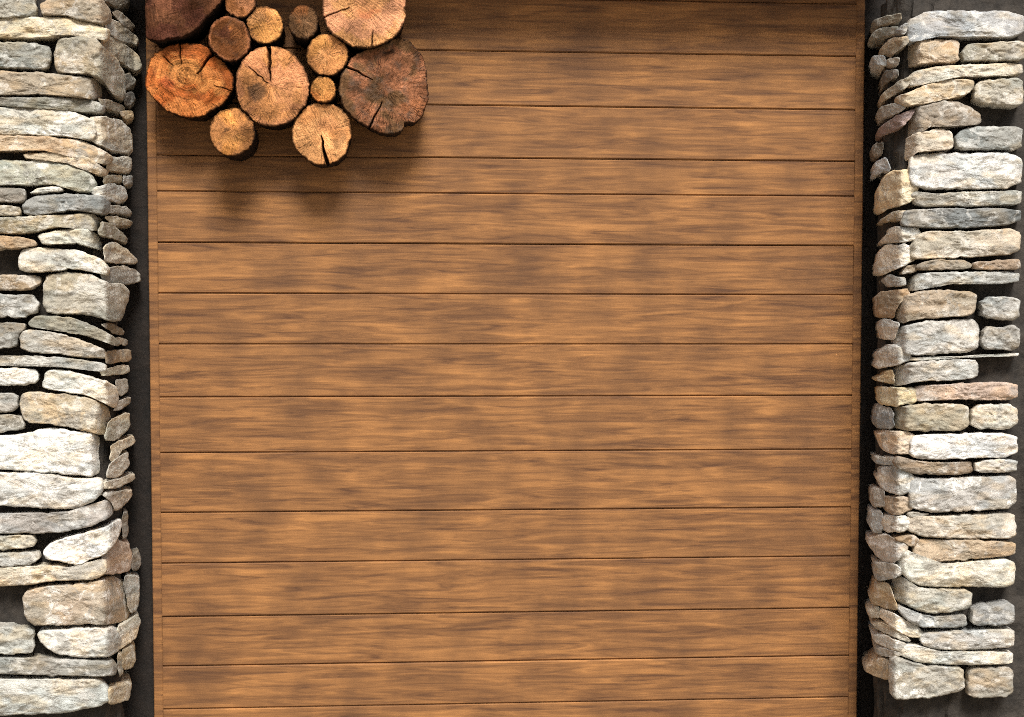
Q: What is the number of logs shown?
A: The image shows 13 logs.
